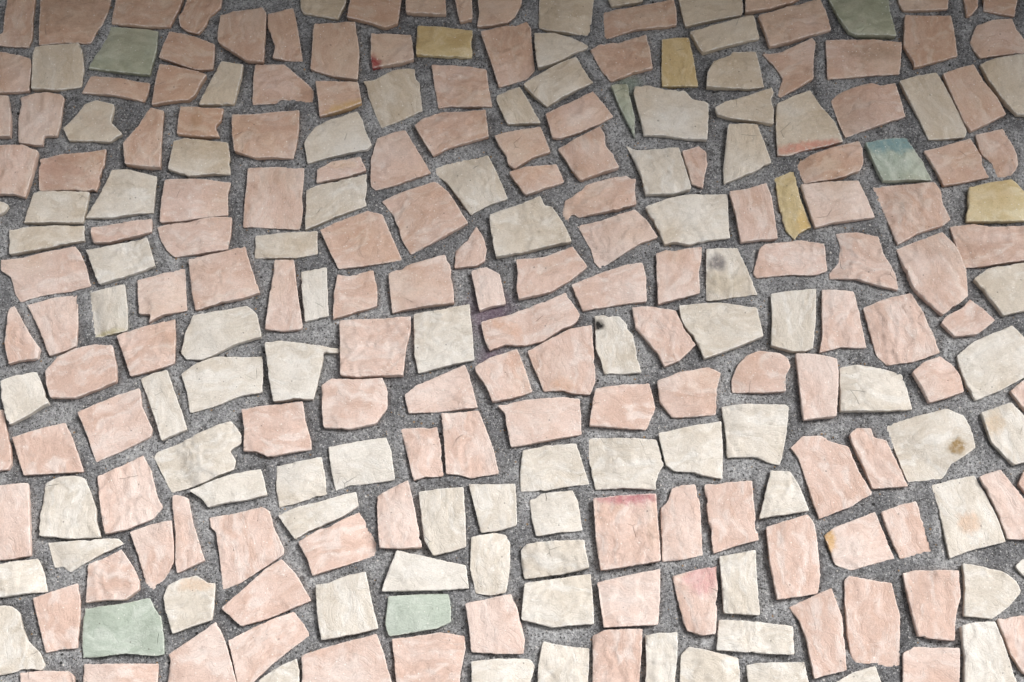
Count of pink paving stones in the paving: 139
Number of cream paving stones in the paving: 85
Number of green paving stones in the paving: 6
